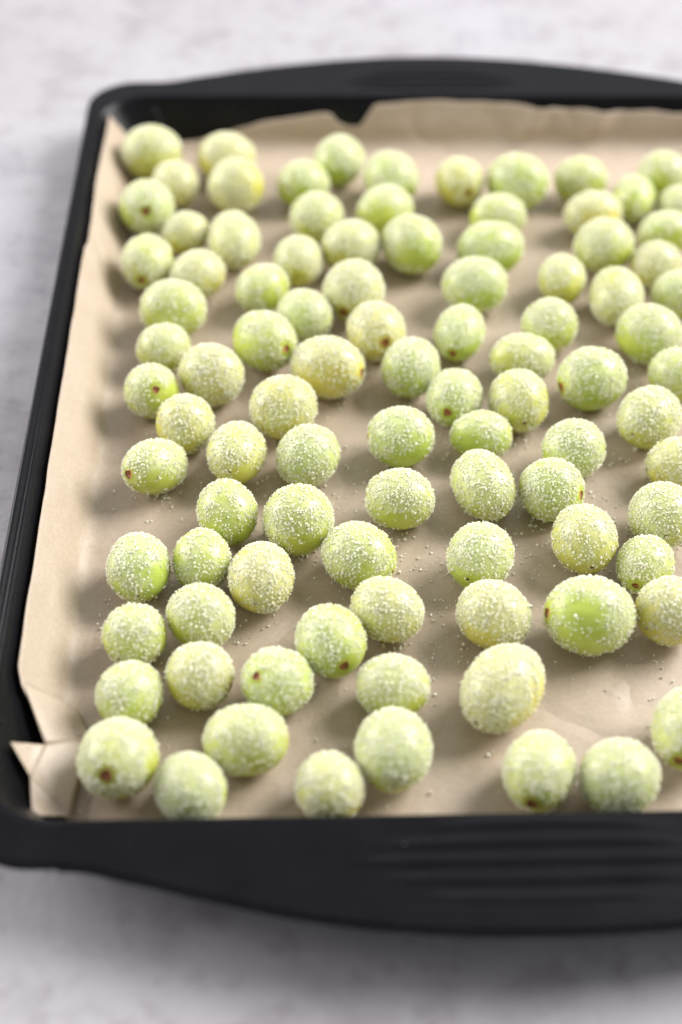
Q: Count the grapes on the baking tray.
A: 95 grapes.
